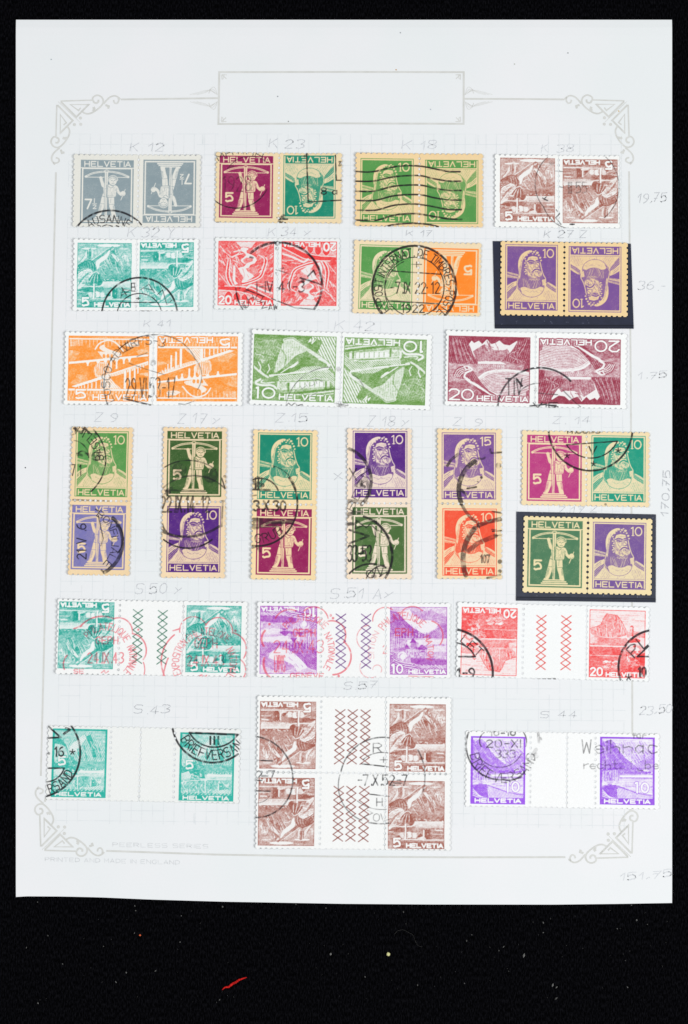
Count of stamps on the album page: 50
